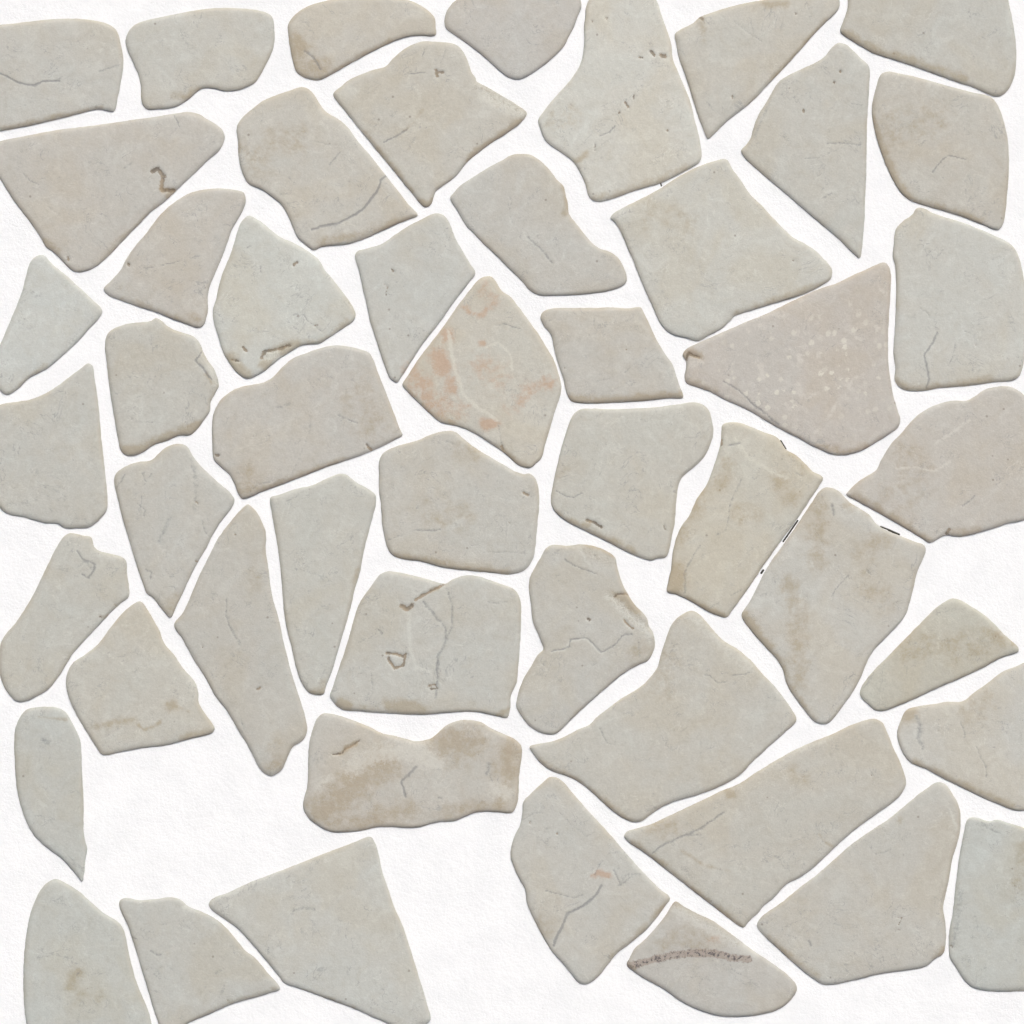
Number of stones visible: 50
